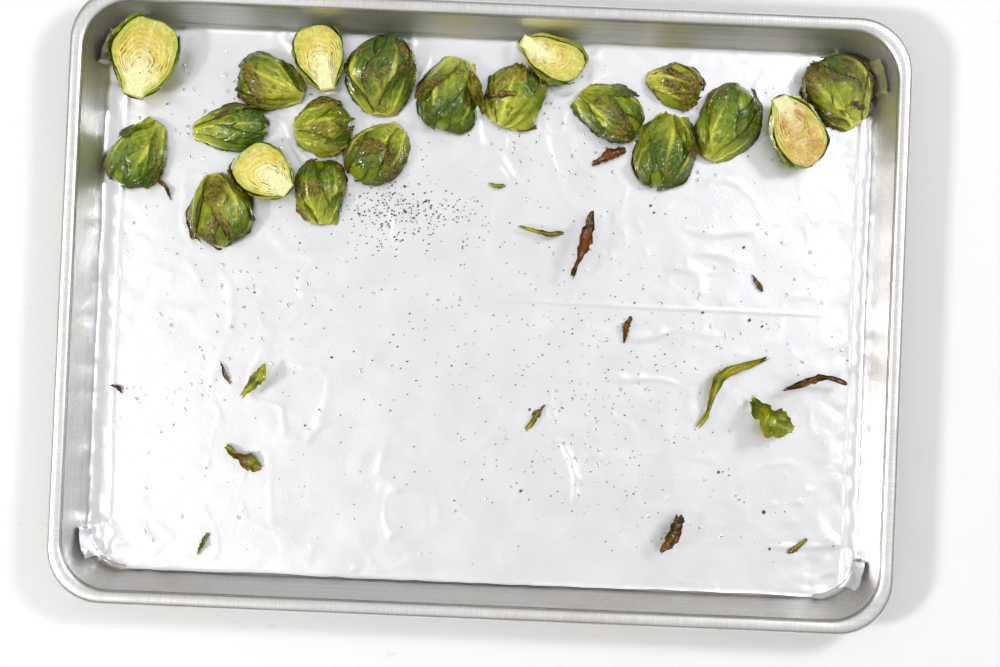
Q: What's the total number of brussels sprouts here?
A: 20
